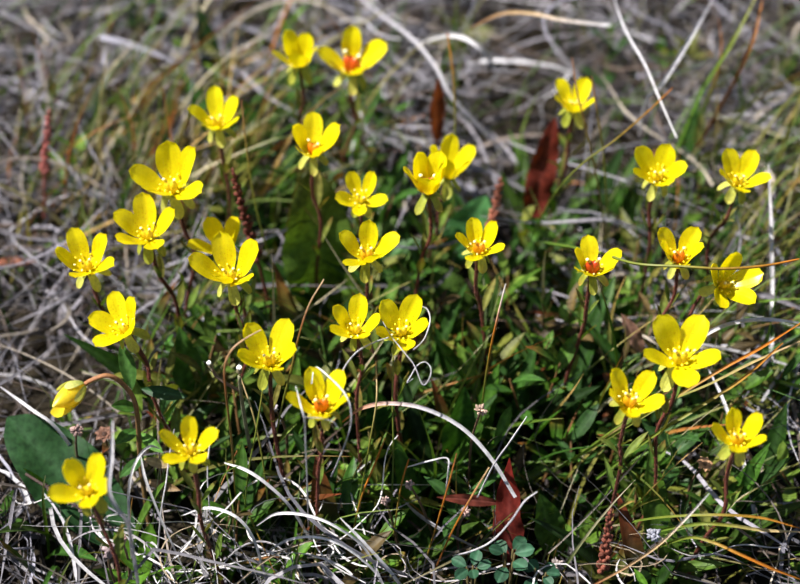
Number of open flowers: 30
